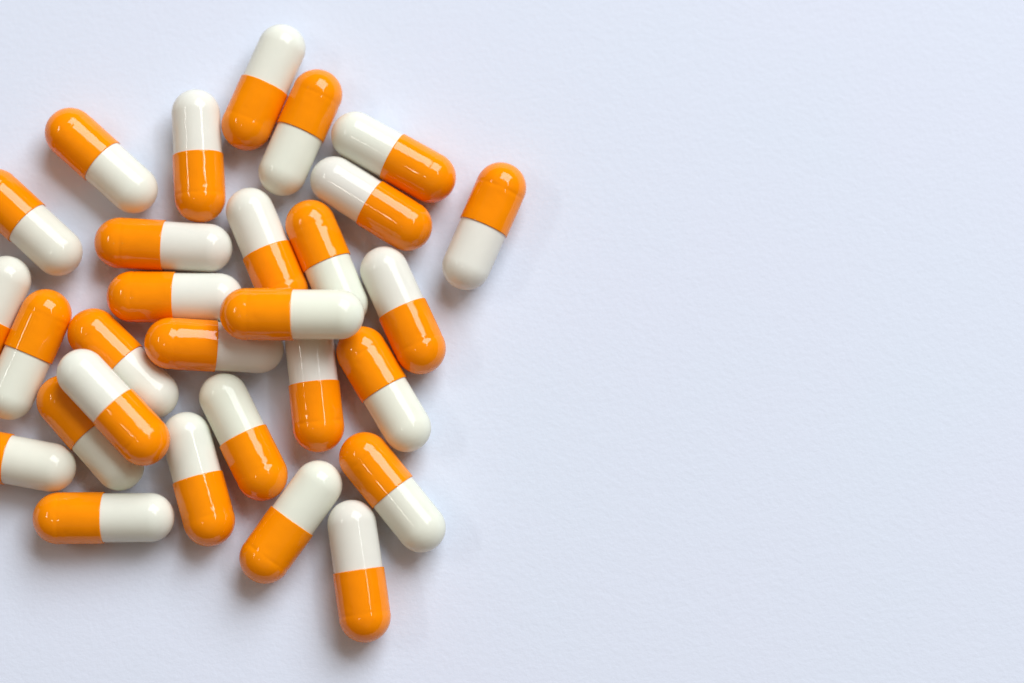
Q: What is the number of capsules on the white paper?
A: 29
